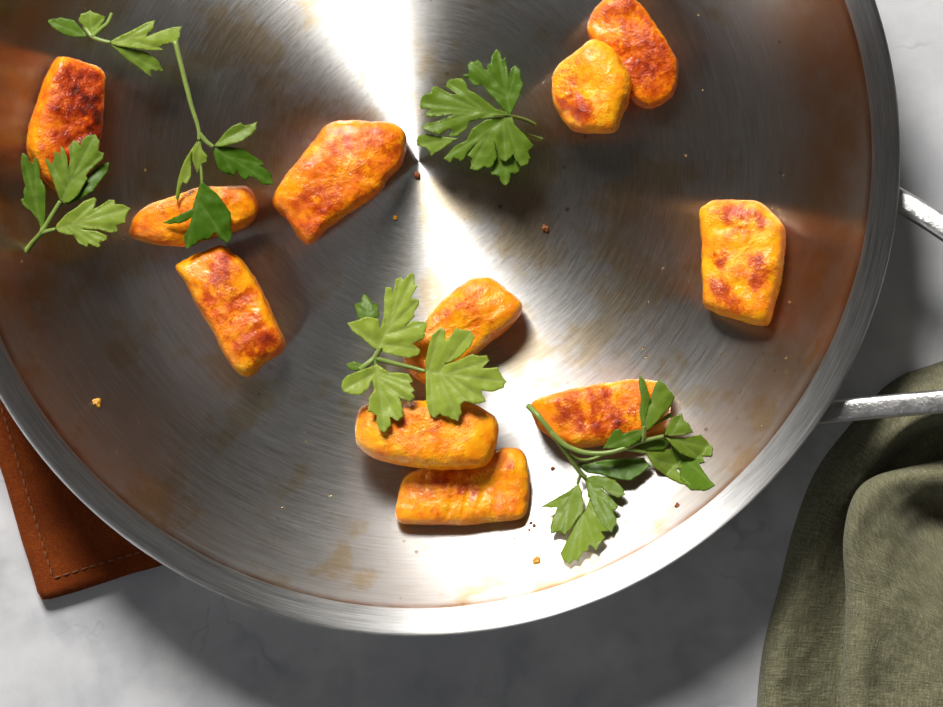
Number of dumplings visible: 11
